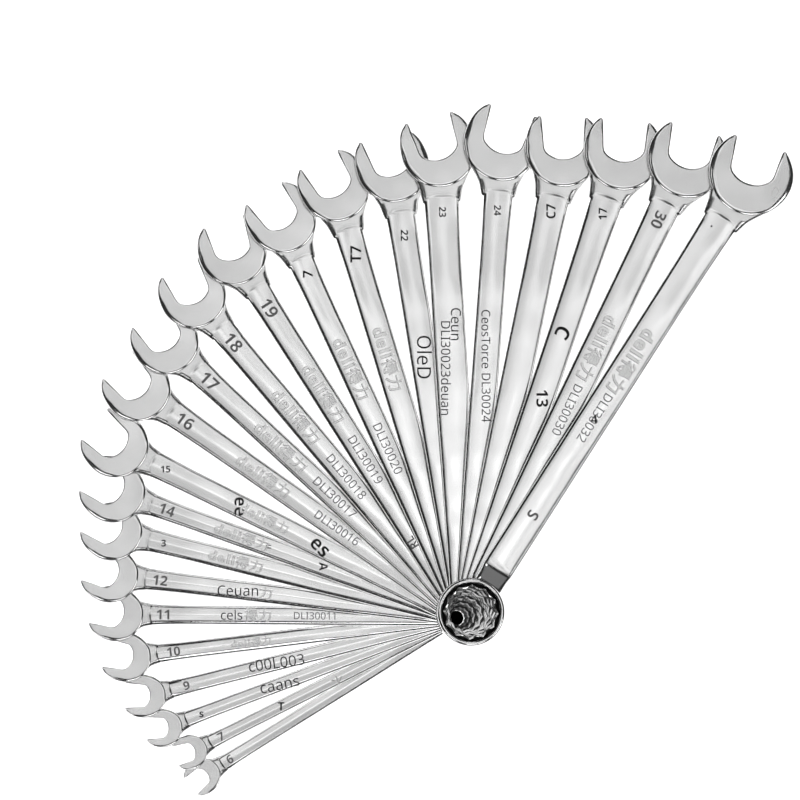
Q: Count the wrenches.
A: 23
